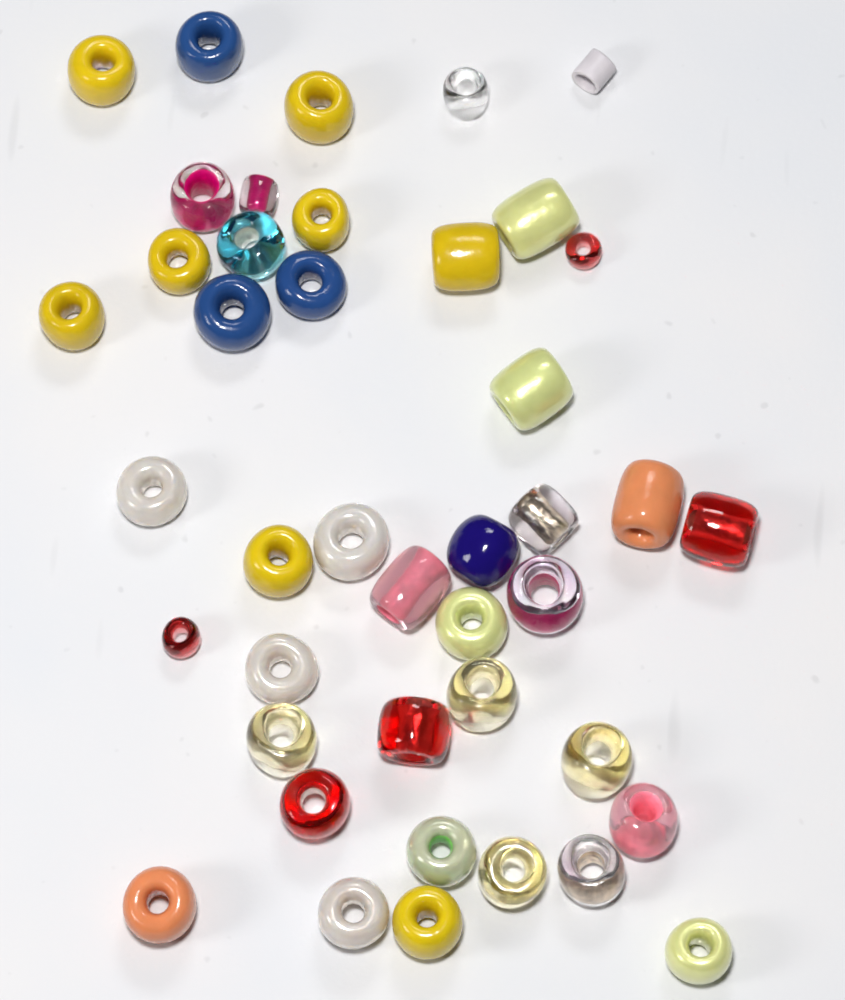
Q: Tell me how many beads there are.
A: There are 42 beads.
